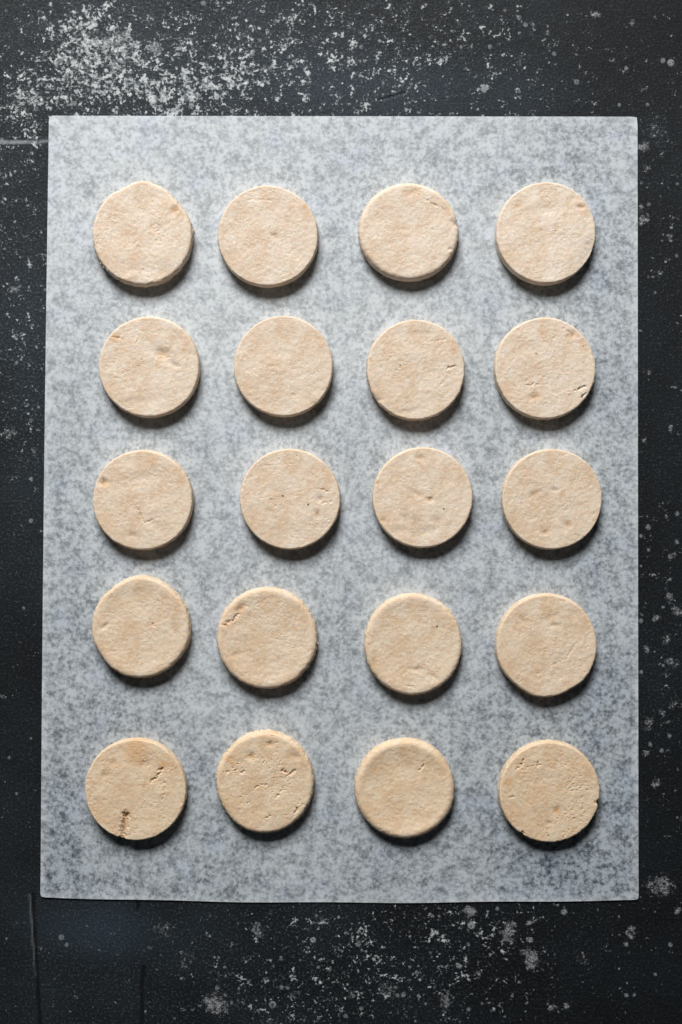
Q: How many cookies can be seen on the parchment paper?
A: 20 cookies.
